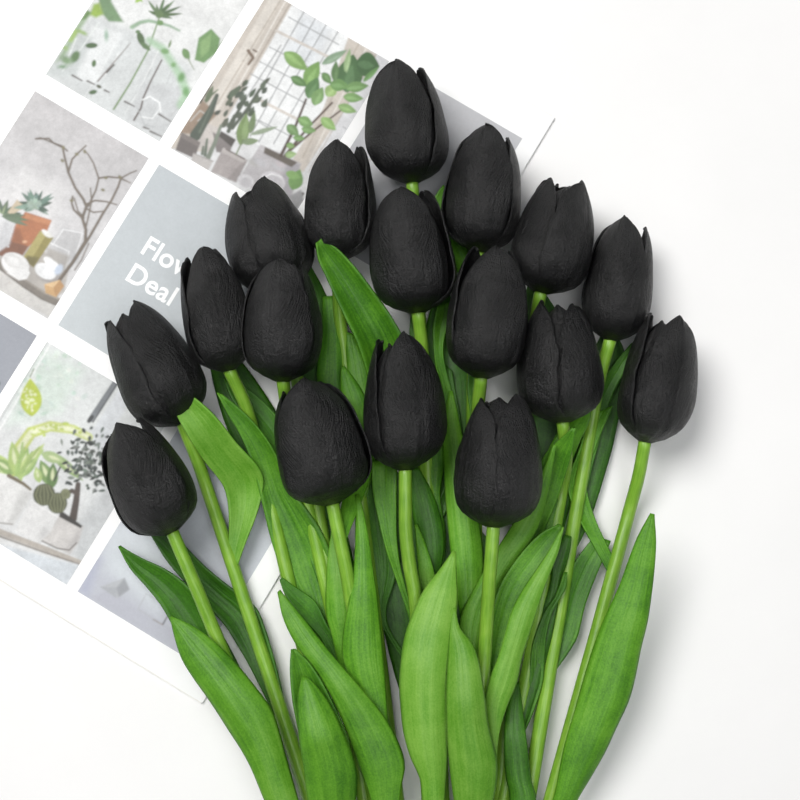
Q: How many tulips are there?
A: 17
